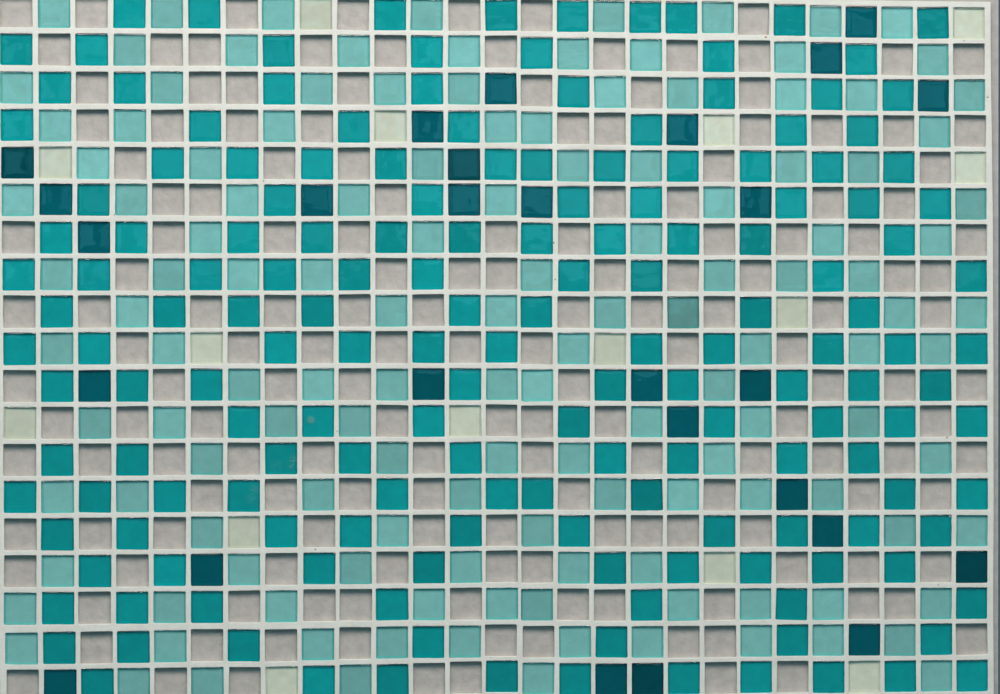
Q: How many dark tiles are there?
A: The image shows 27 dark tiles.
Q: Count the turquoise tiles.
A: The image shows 169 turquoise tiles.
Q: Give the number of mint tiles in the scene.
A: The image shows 135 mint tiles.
